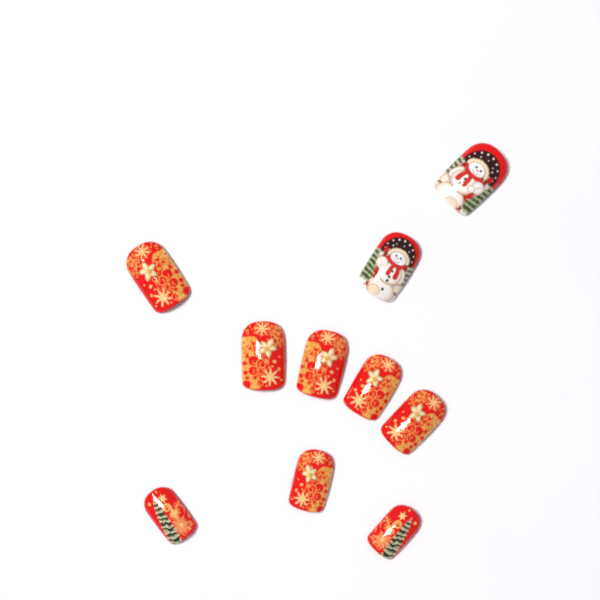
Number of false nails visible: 10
